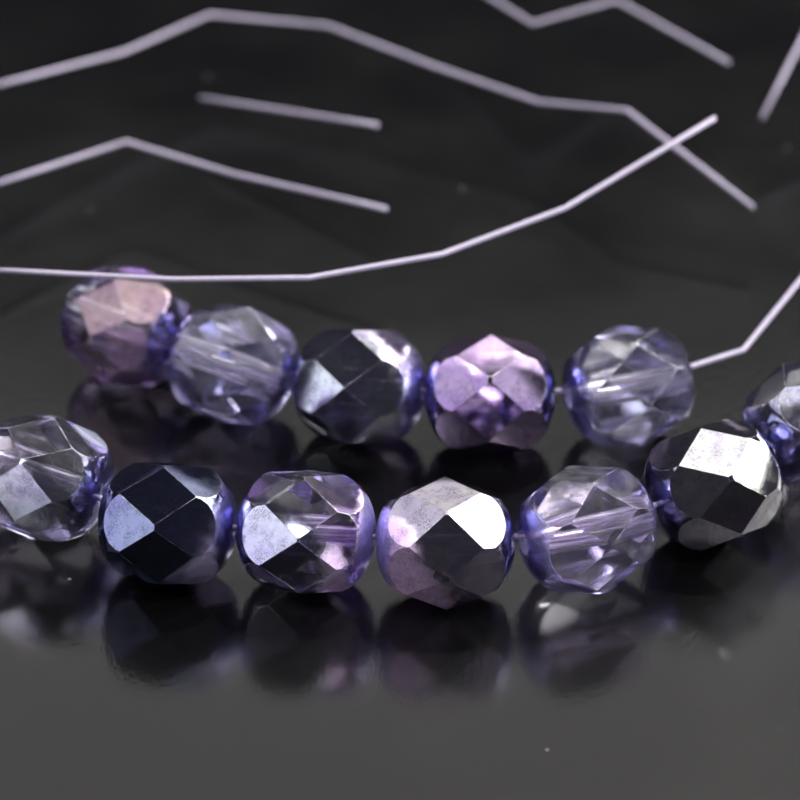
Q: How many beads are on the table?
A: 12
